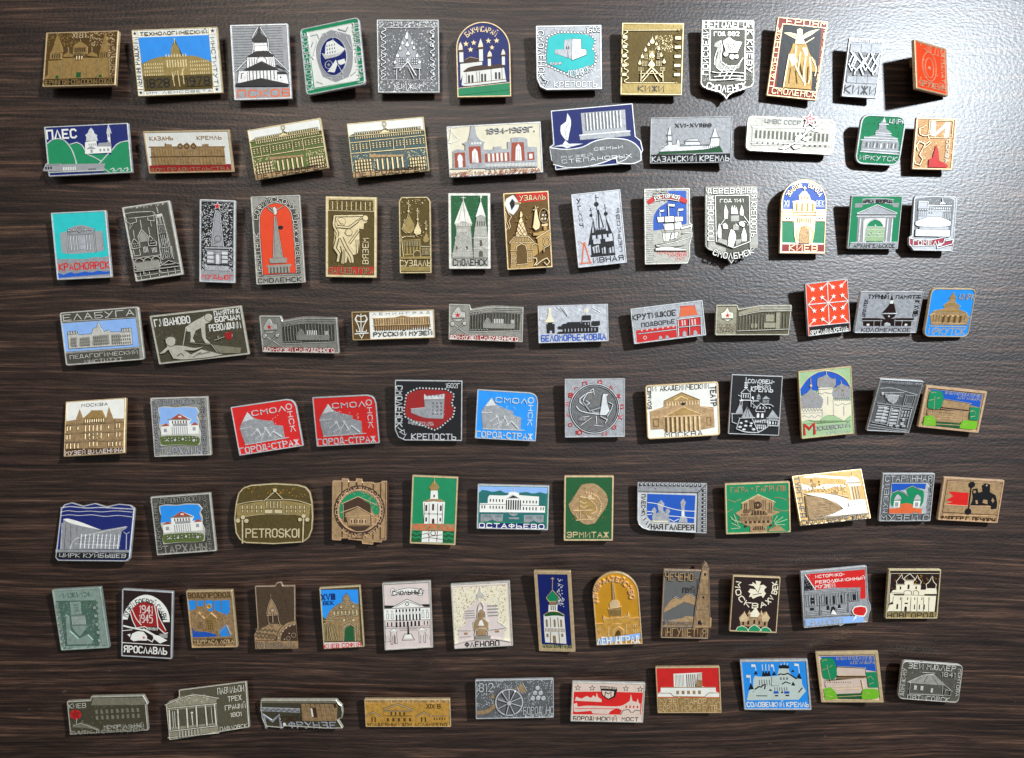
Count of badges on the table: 94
